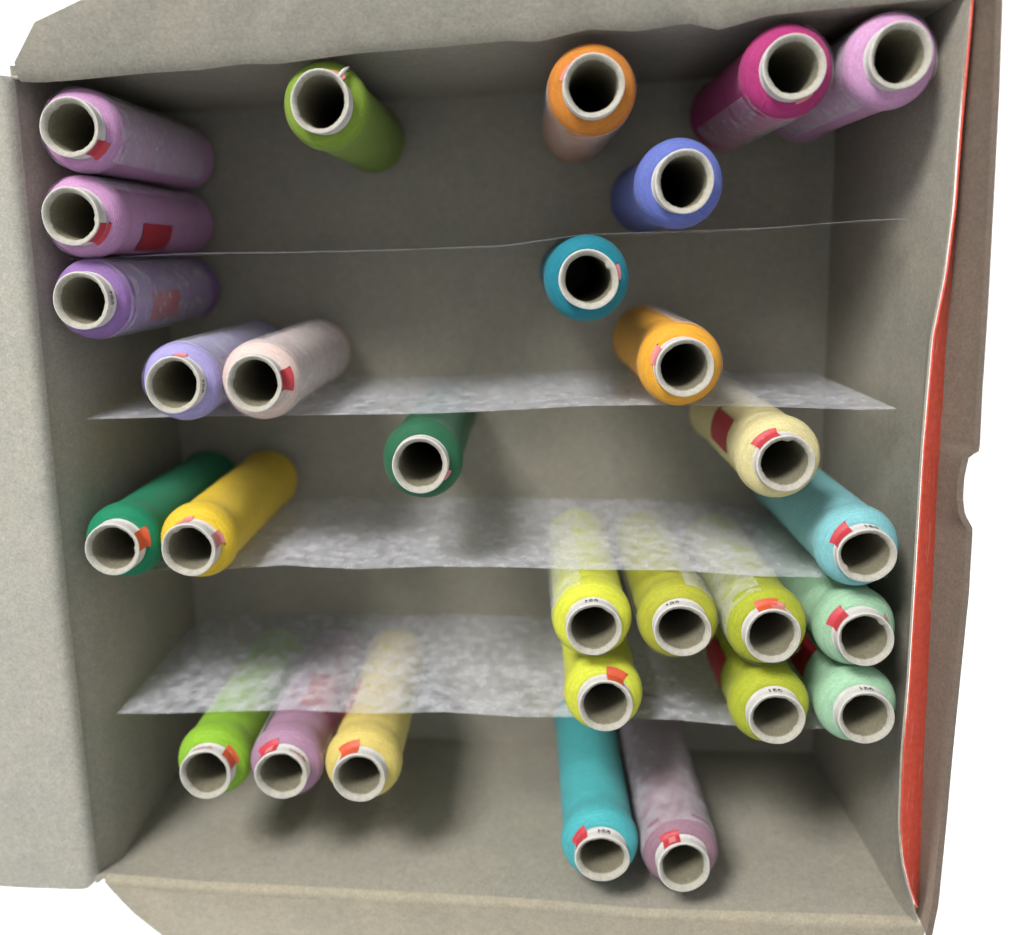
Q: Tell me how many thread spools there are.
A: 29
